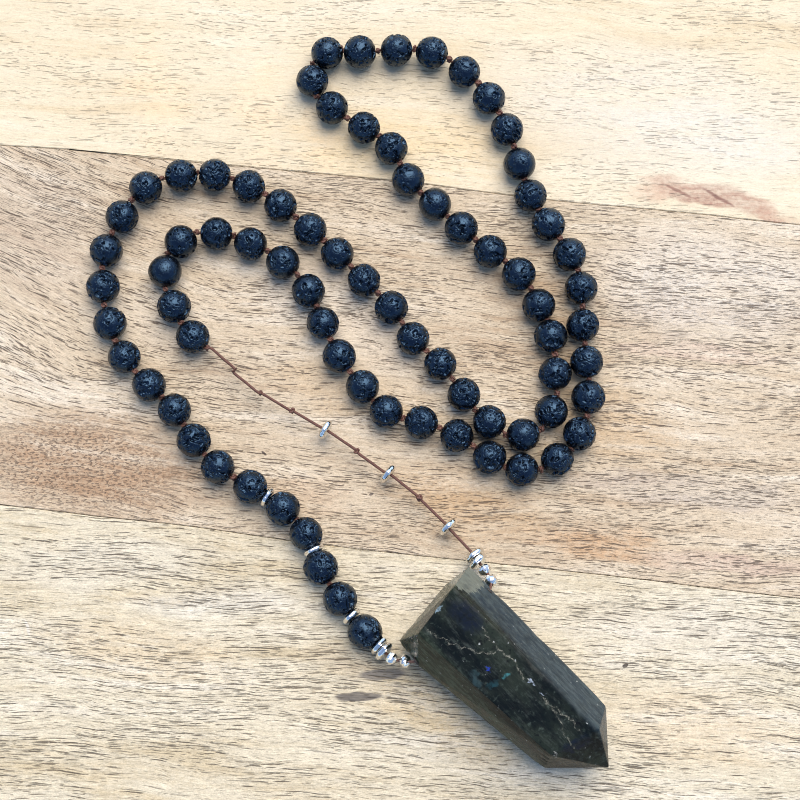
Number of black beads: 75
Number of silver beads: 14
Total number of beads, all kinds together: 89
